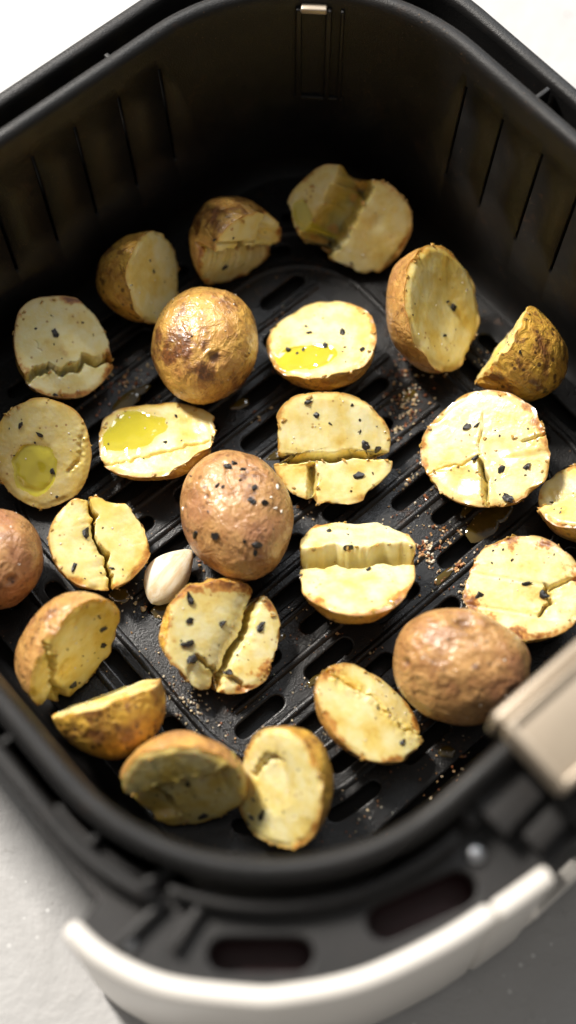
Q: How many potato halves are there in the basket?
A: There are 21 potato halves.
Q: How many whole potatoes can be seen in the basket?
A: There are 4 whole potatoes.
